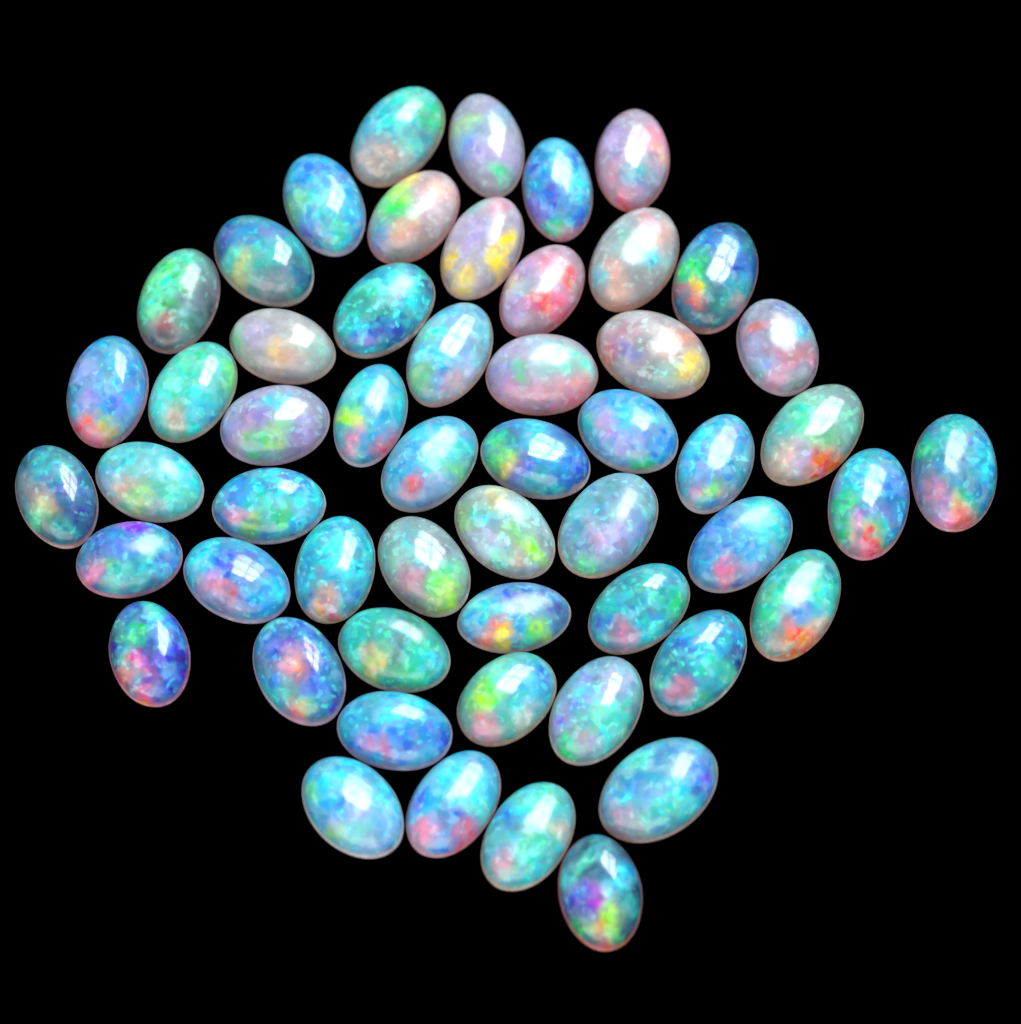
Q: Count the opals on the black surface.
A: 54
